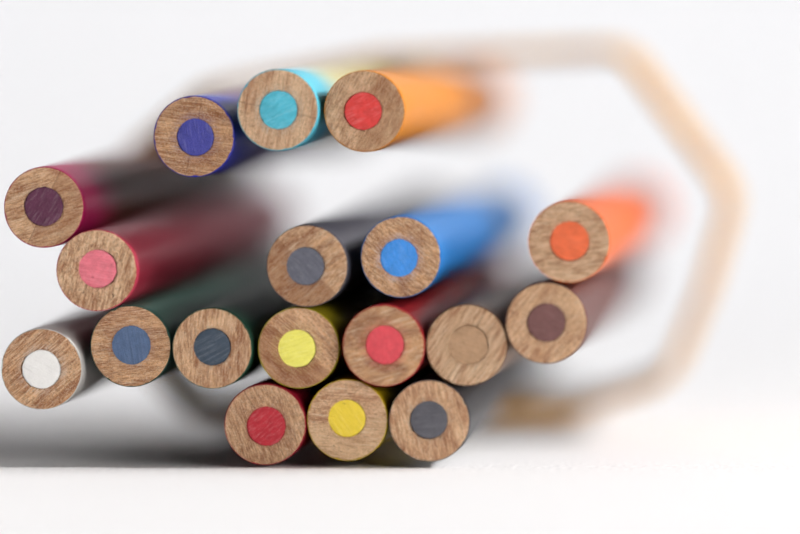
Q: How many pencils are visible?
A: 18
